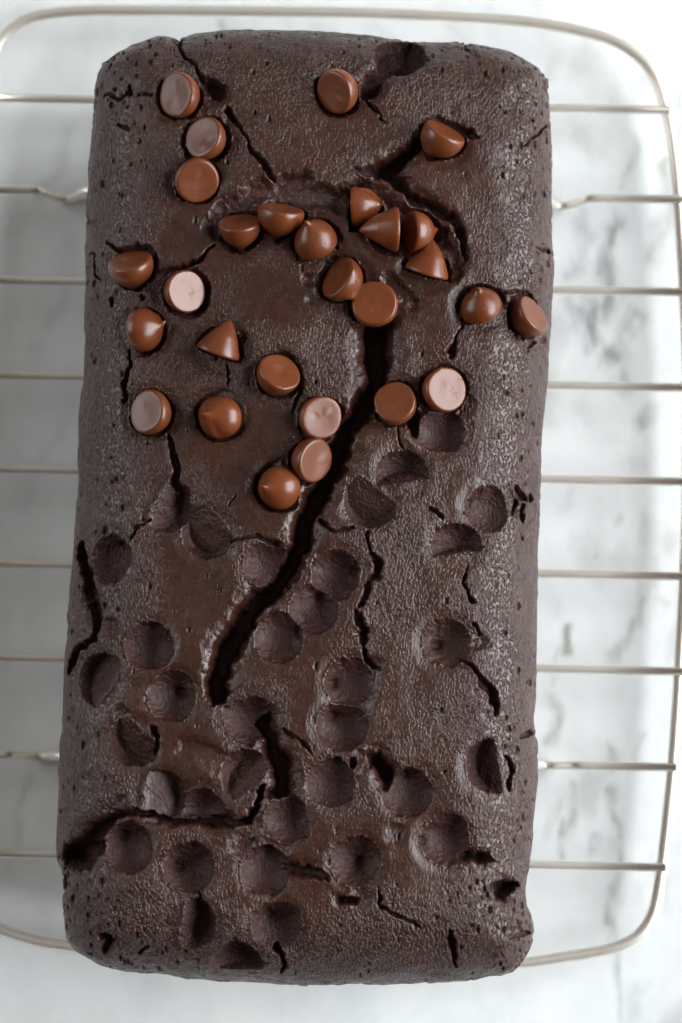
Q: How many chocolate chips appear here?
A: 28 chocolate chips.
